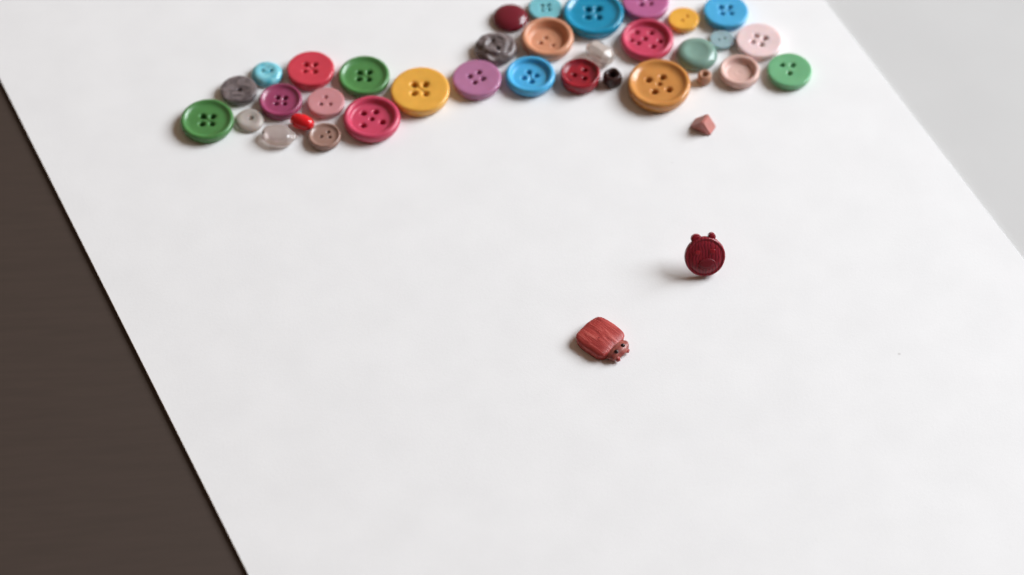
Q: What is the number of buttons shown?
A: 29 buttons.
